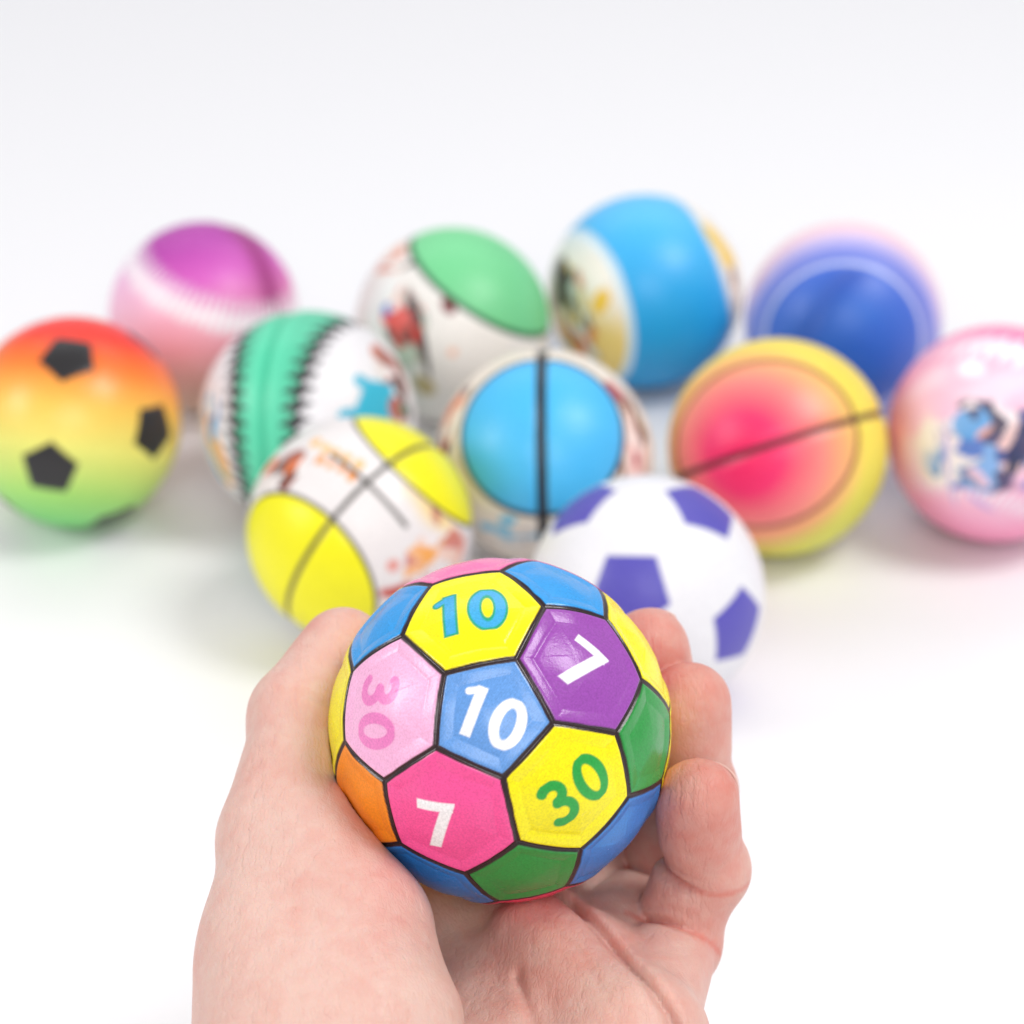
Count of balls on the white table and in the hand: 12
